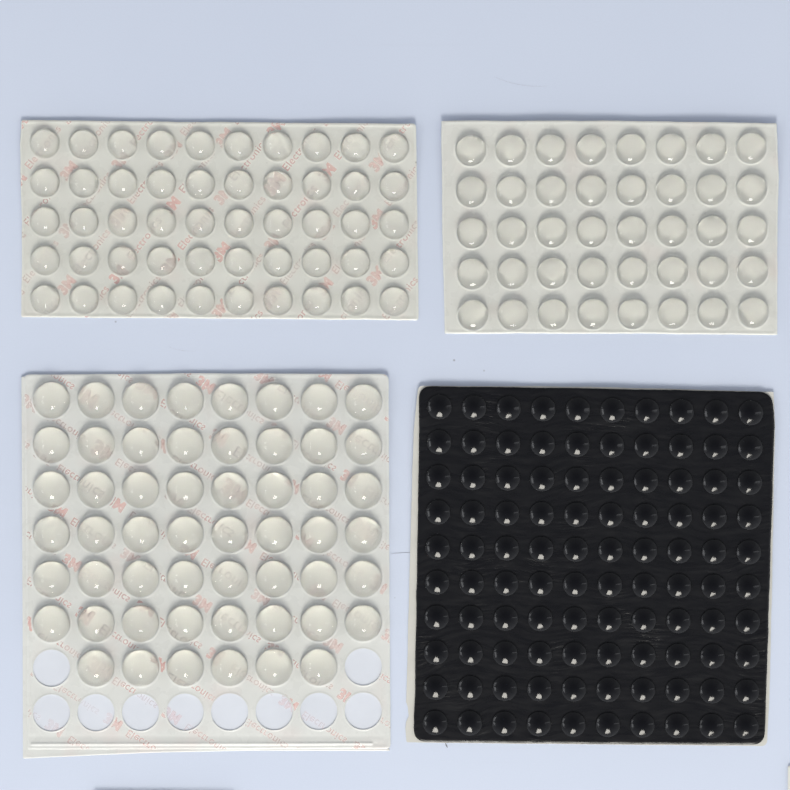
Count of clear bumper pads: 144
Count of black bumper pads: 100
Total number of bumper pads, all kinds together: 244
